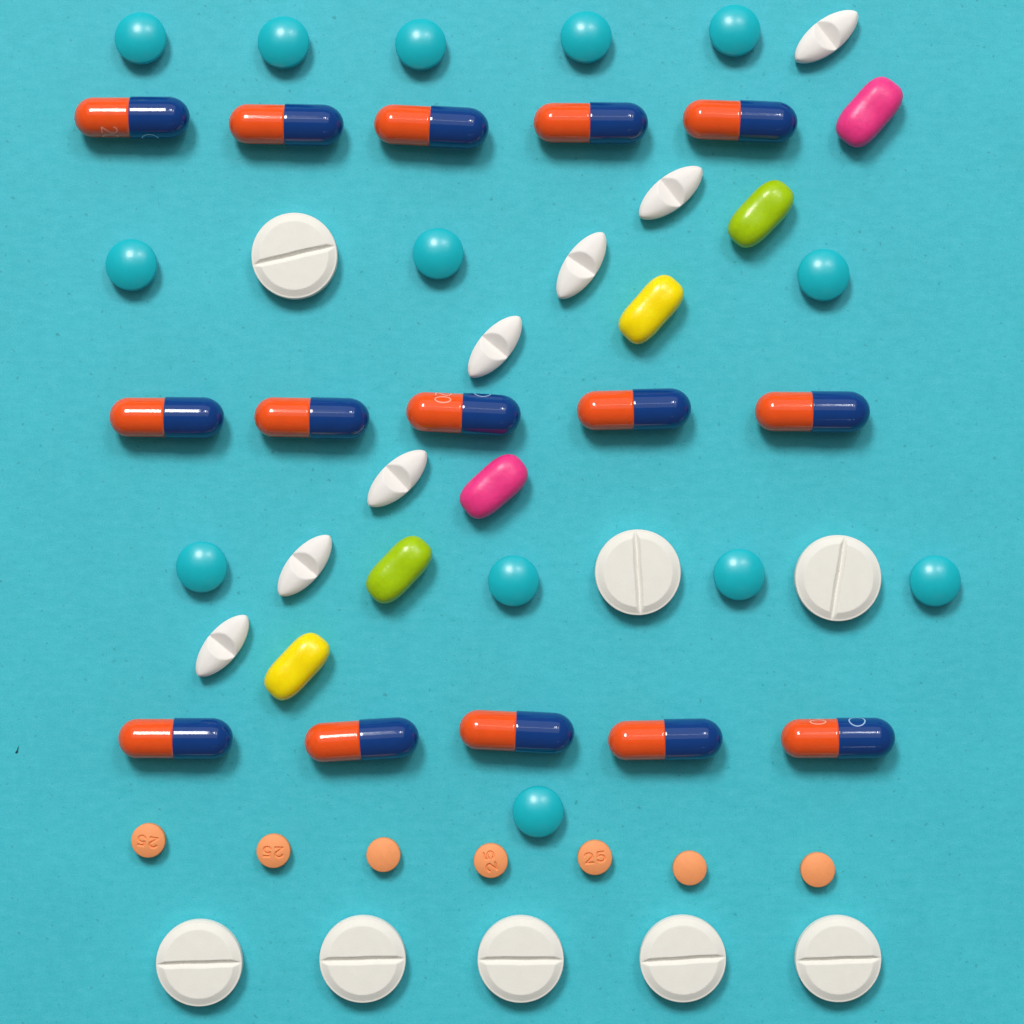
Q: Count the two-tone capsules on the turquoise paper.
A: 15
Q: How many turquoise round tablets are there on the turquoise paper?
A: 13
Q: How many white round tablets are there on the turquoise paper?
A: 8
